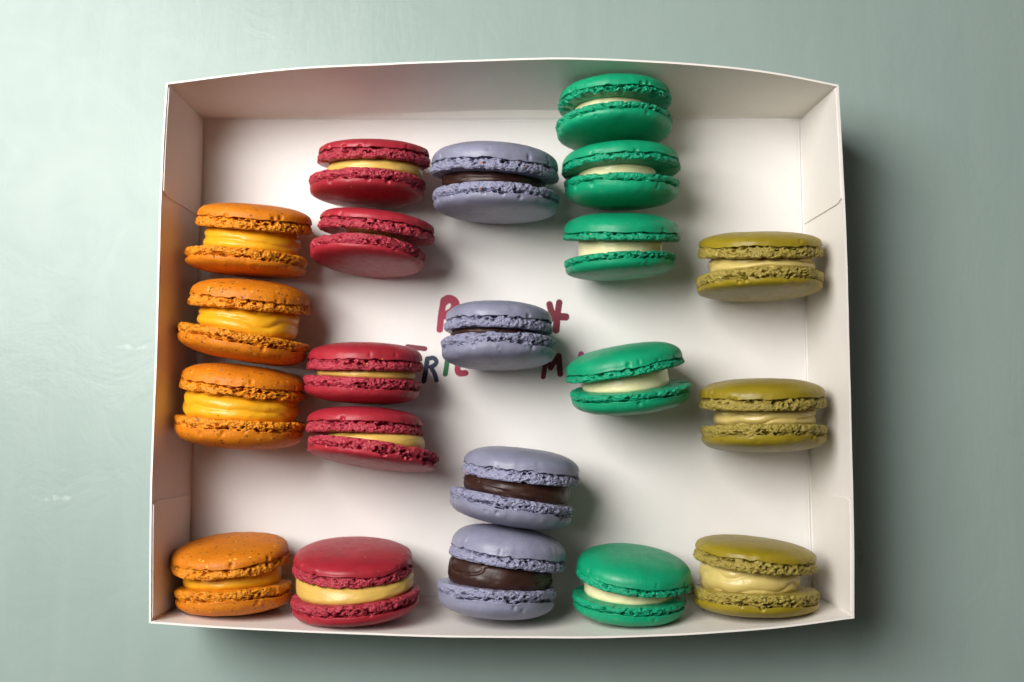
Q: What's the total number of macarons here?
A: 21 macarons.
